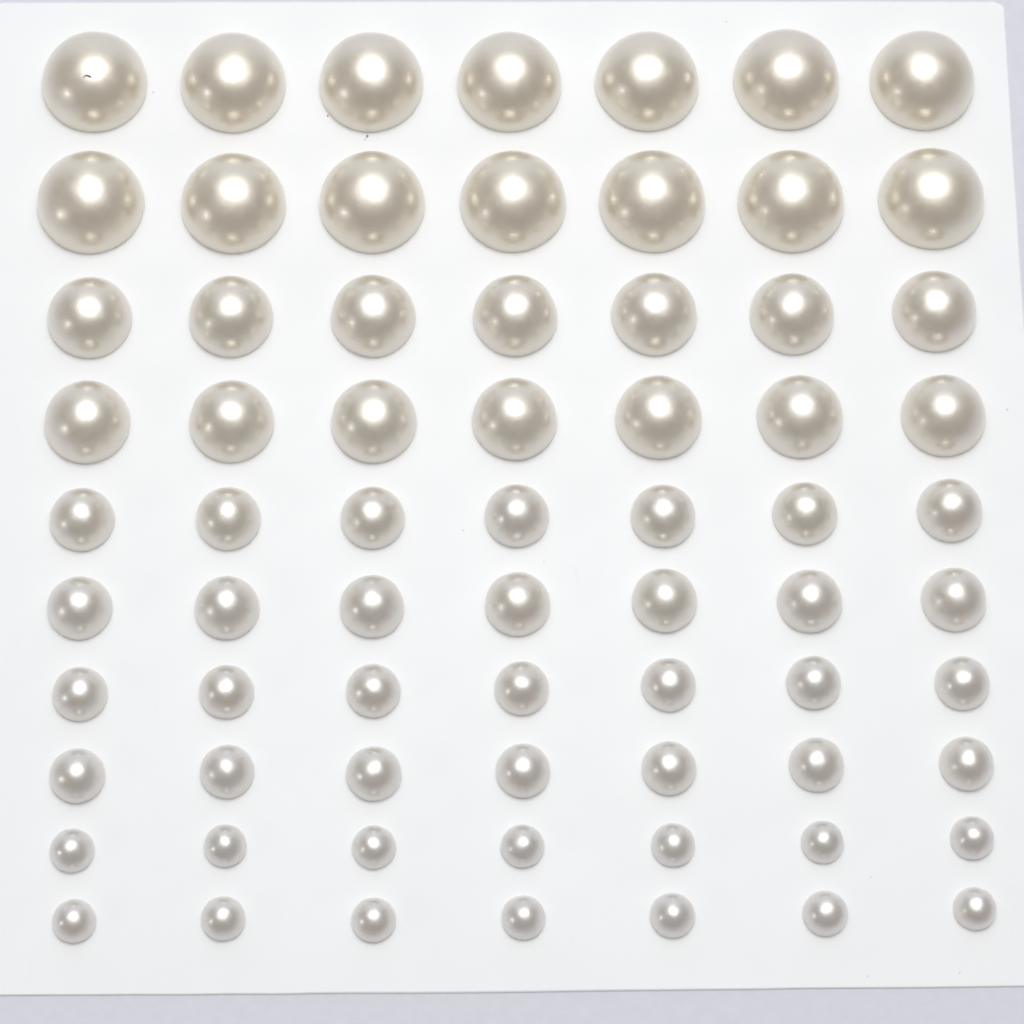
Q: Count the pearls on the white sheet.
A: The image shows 70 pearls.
